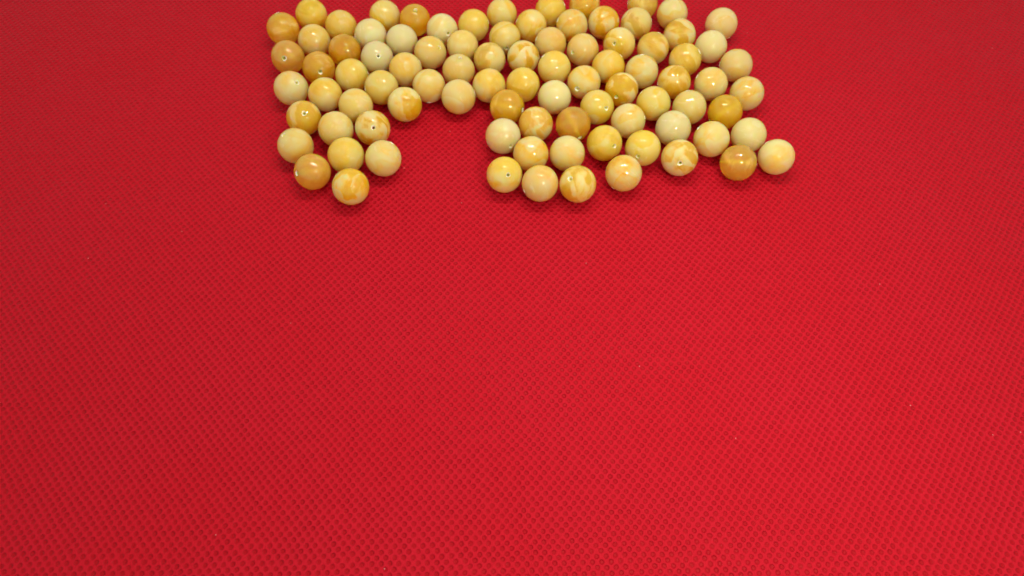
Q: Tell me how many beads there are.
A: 89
